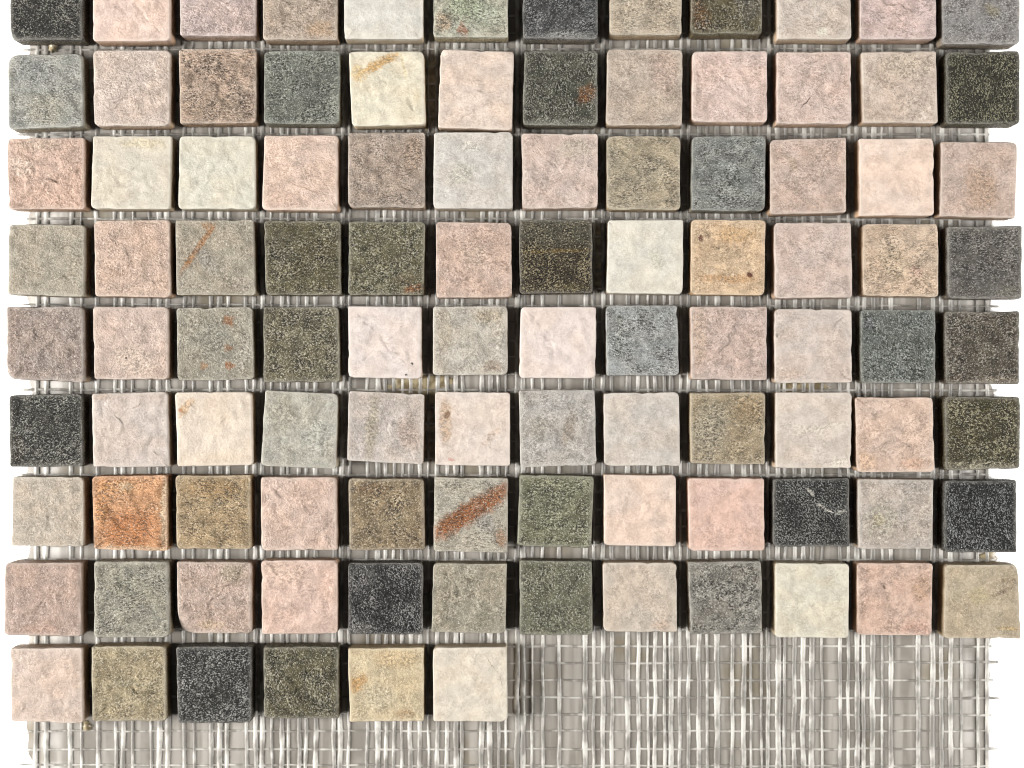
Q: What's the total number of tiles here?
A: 102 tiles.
